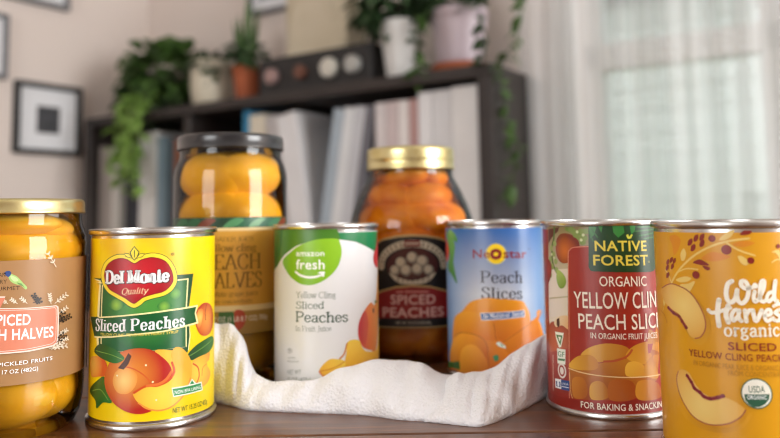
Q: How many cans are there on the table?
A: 5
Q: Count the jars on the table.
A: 3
